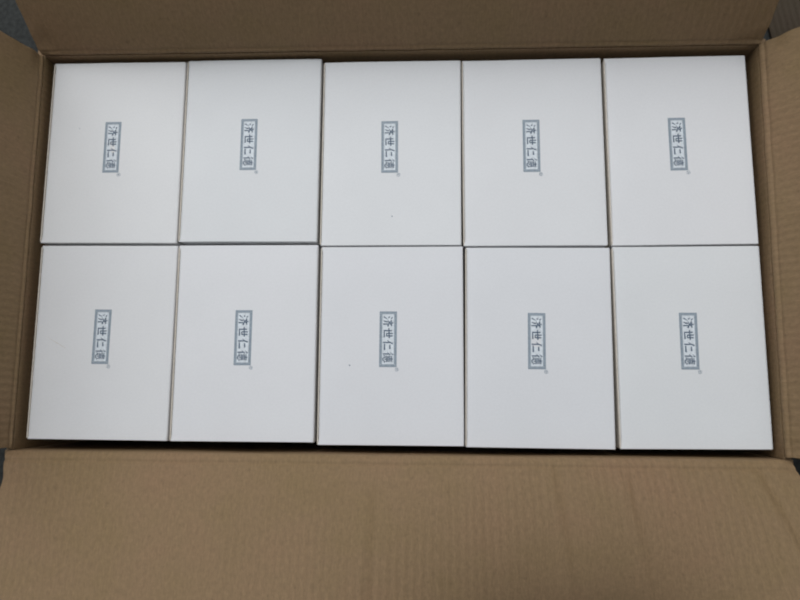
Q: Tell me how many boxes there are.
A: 10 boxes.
